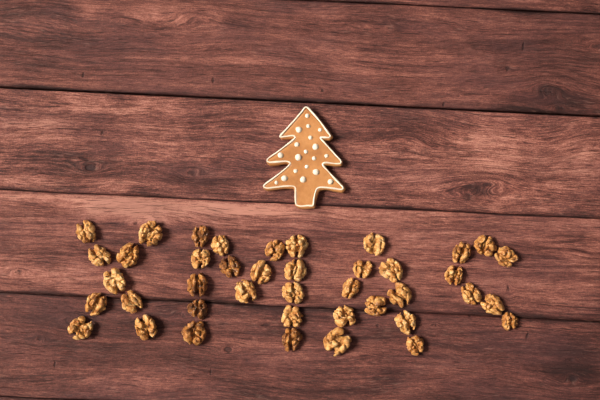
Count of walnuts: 41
